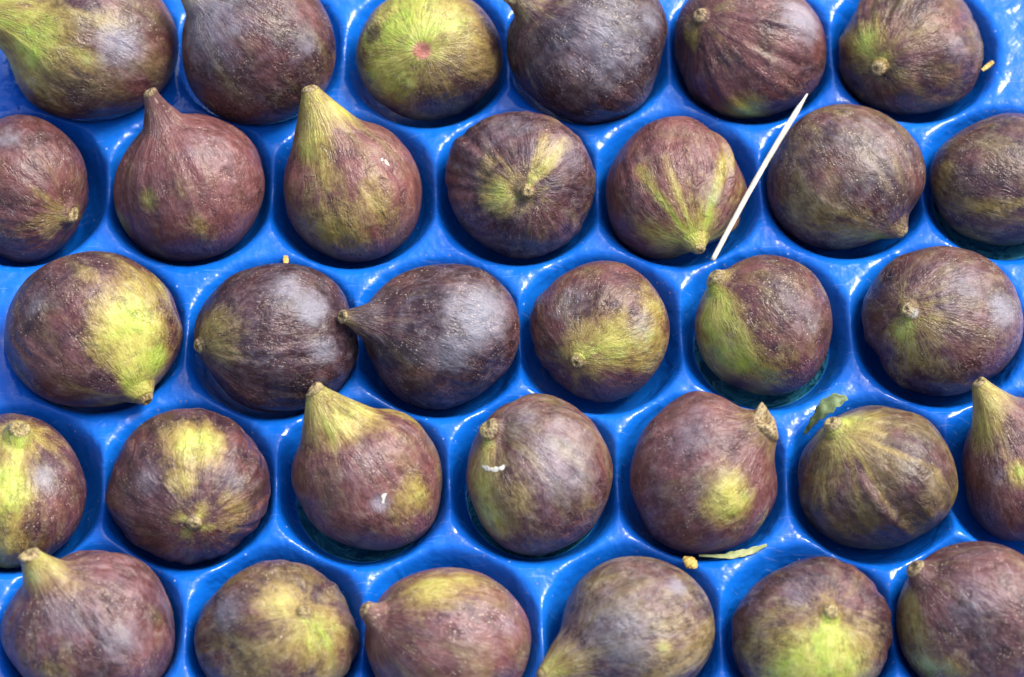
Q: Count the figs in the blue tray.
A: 32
